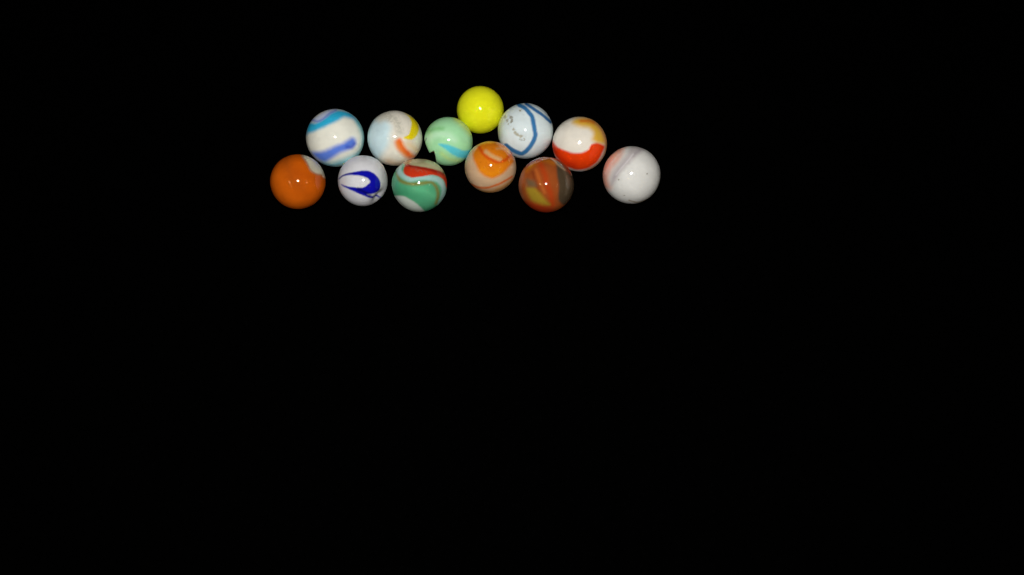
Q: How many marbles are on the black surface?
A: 12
